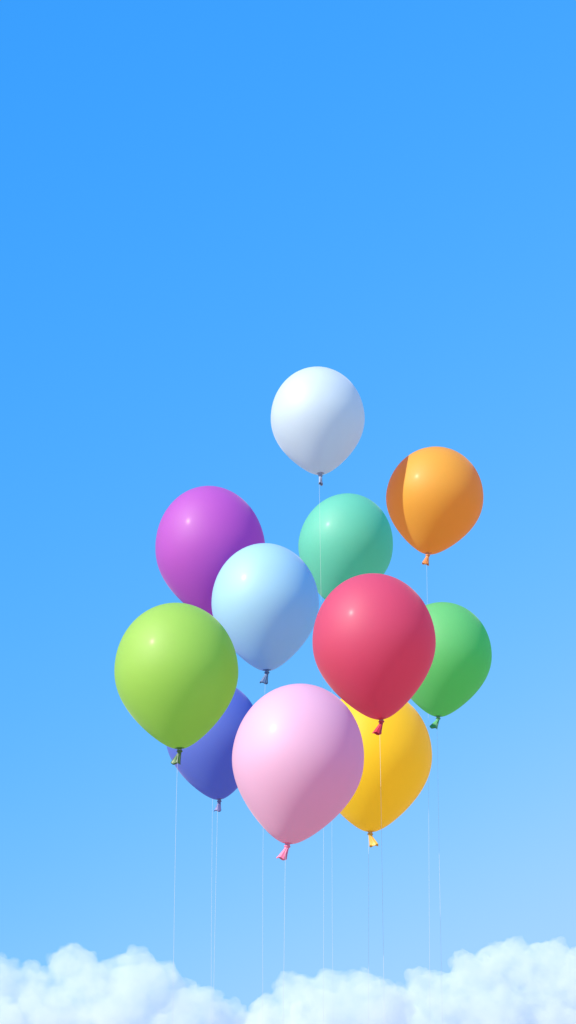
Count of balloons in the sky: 11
